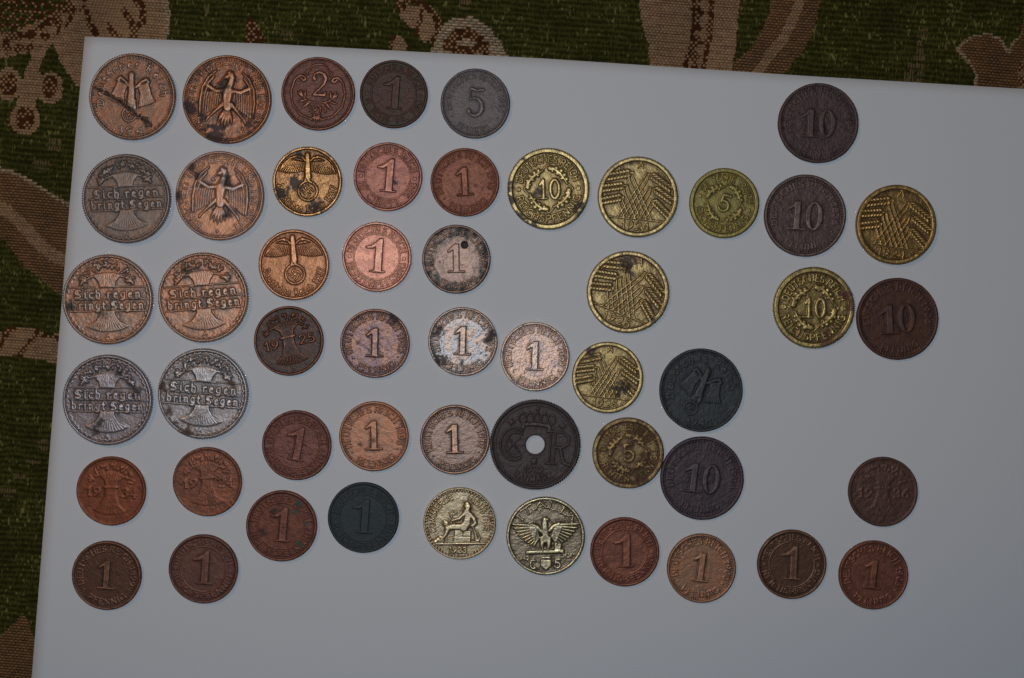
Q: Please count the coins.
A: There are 51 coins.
